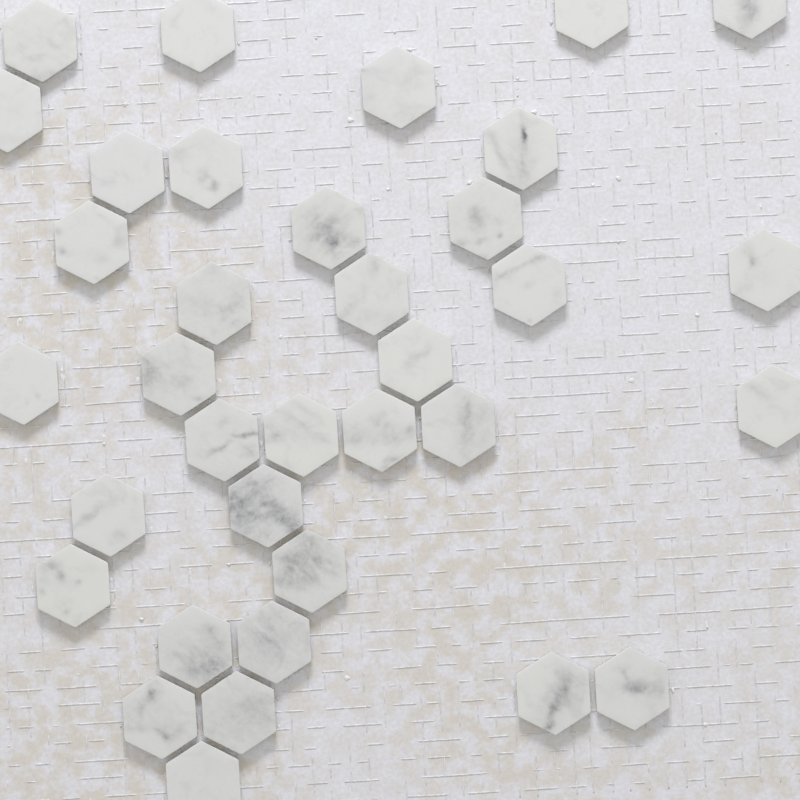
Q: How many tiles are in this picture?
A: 35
